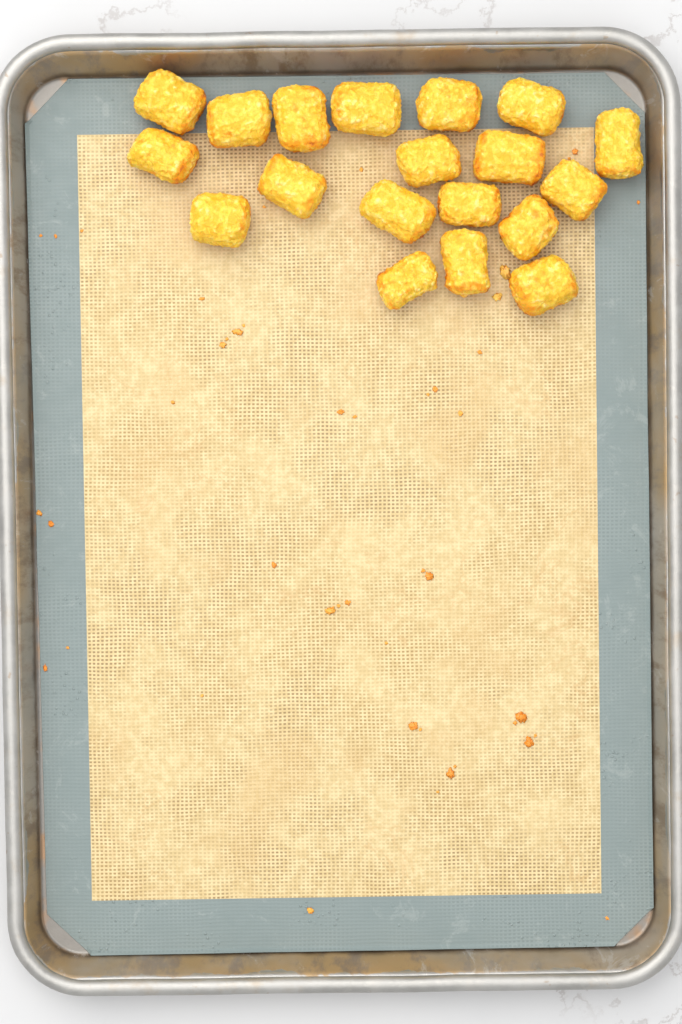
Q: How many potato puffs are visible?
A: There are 19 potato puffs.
